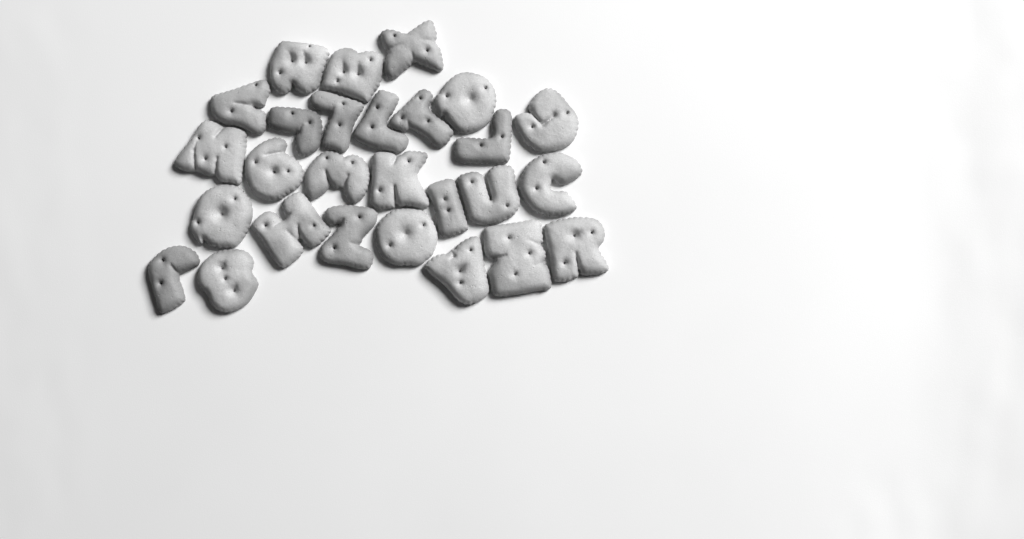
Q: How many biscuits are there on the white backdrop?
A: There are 27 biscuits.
